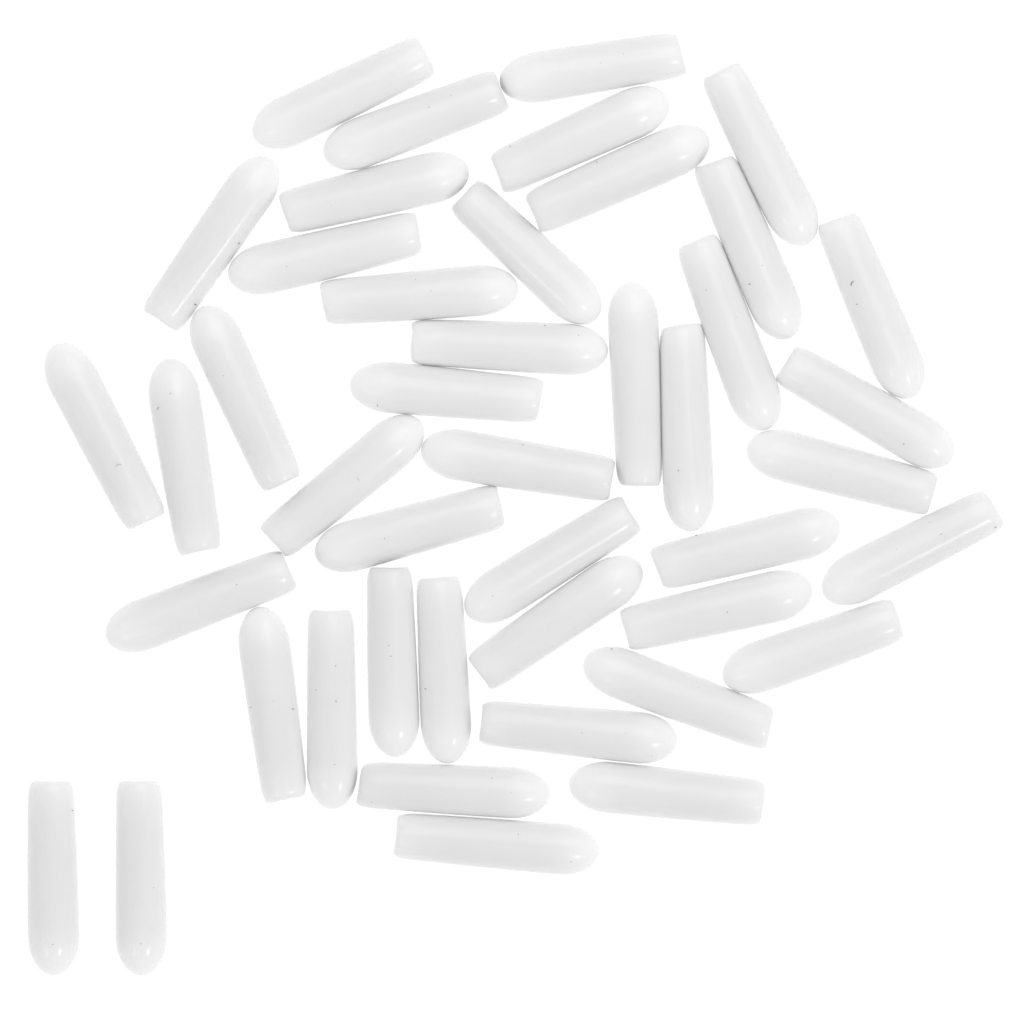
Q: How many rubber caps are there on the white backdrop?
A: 44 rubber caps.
